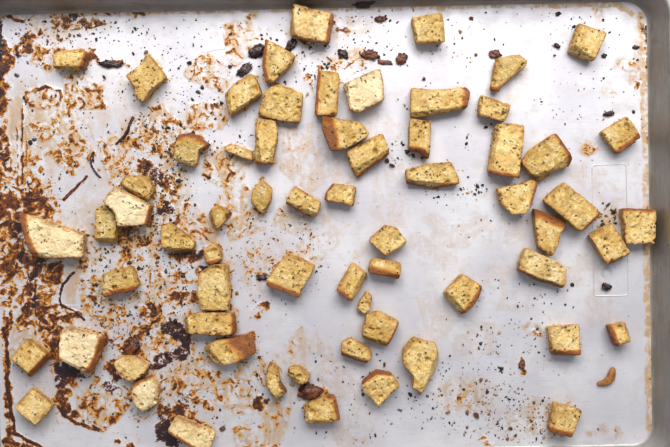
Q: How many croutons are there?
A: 65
